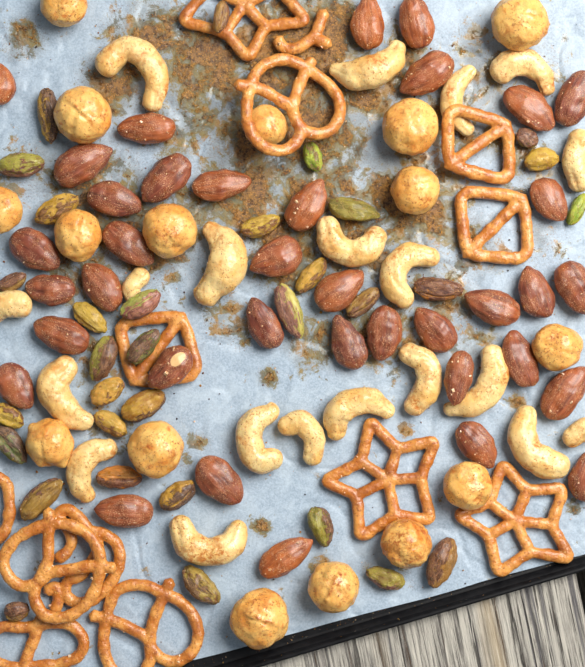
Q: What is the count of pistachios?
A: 32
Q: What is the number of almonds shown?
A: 37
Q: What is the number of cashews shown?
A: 20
